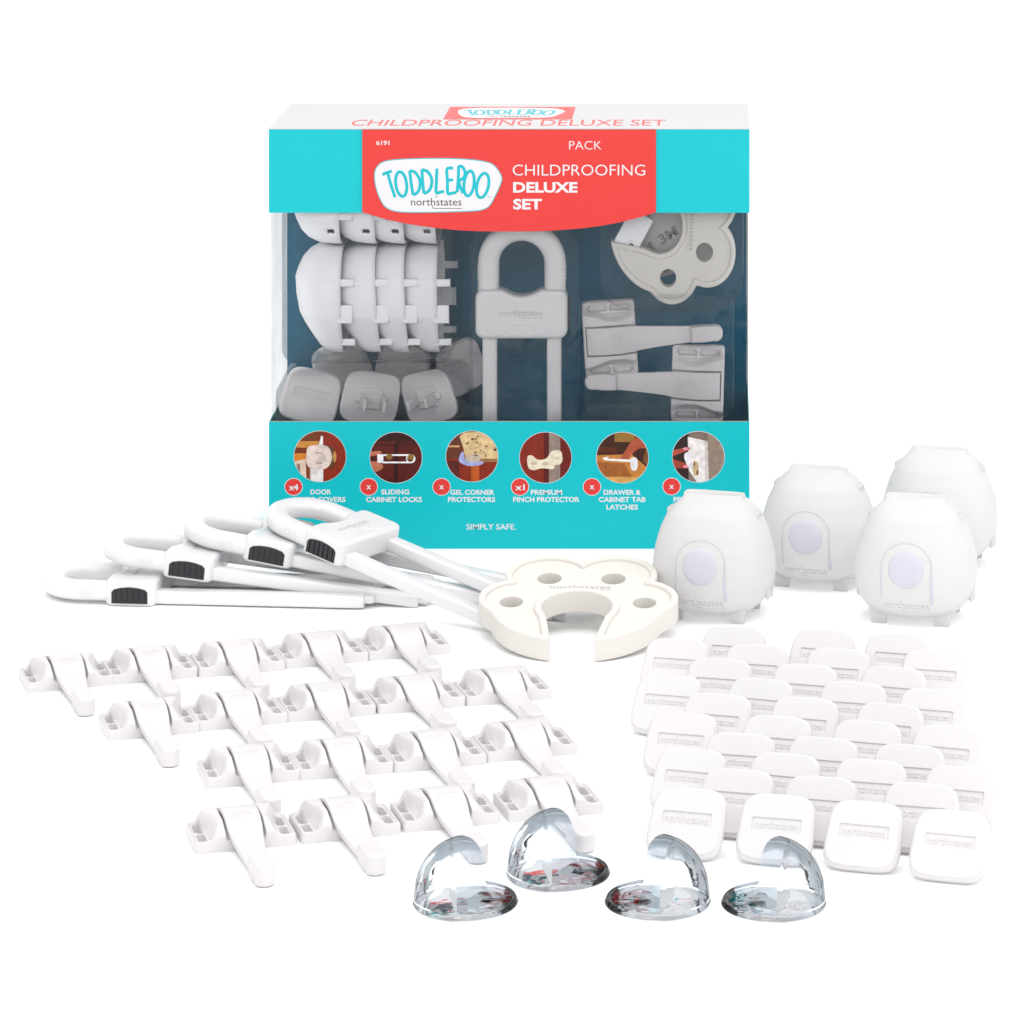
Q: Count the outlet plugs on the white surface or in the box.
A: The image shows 41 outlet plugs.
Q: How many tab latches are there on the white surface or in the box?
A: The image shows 20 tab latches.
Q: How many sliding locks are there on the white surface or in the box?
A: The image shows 5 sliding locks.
